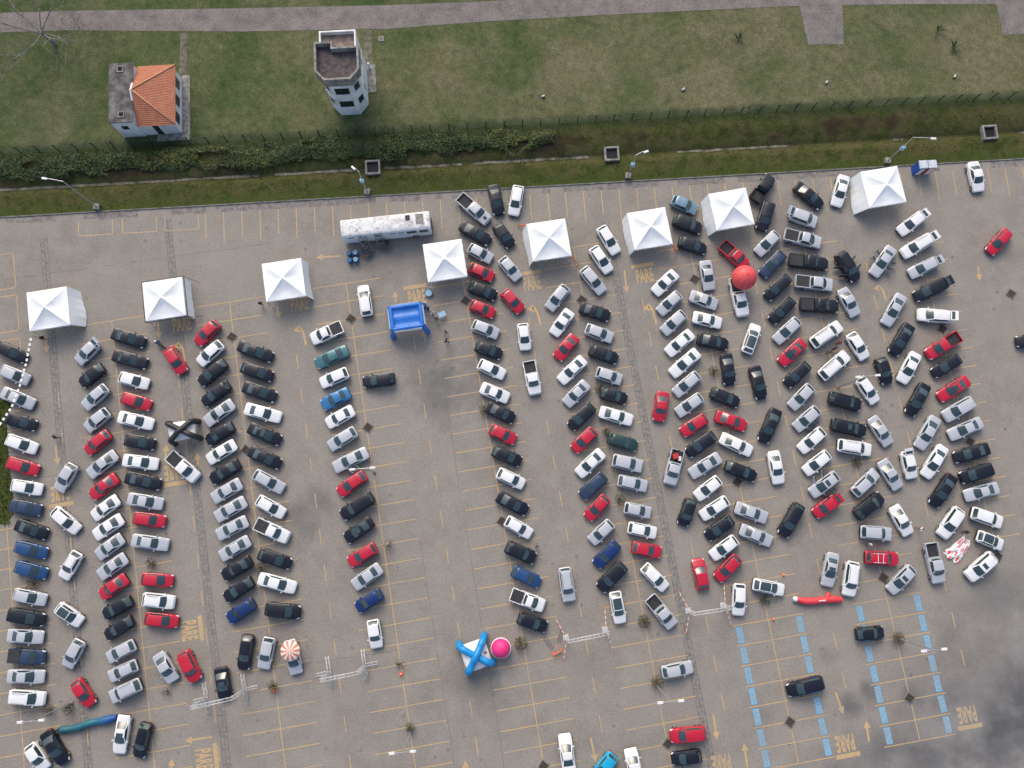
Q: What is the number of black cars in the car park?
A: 82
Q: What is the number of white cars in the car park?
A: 79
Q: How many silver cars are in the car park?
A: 79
